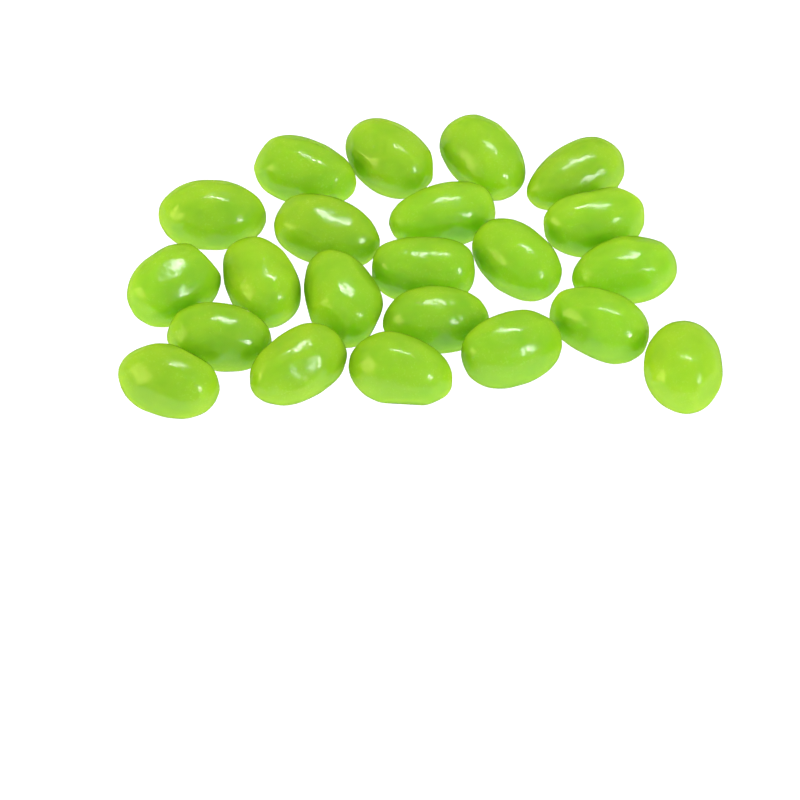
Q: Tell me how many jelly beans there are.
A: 22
